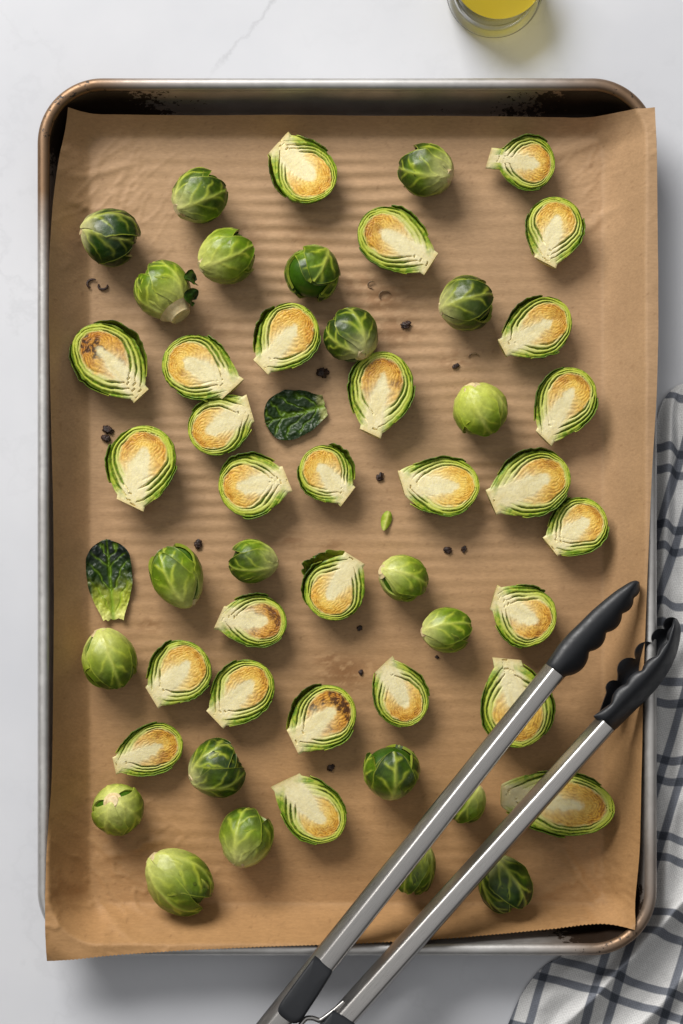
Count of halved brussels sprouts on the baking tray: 28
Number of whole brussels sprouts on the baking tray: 22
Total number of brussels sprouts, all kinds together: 50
